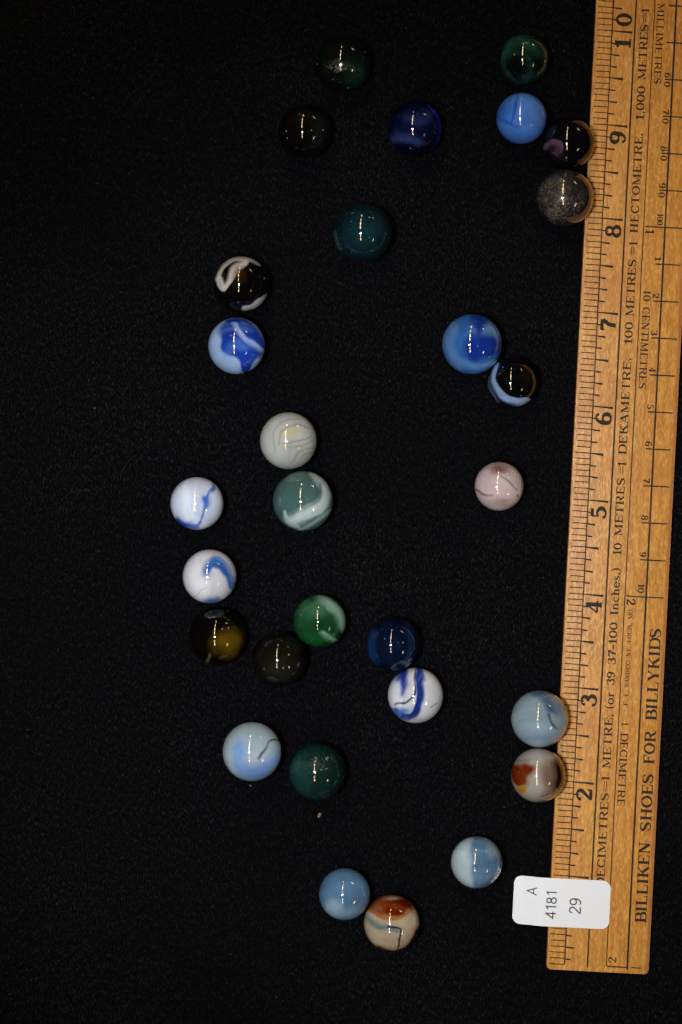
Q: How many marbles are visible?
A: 29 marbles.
